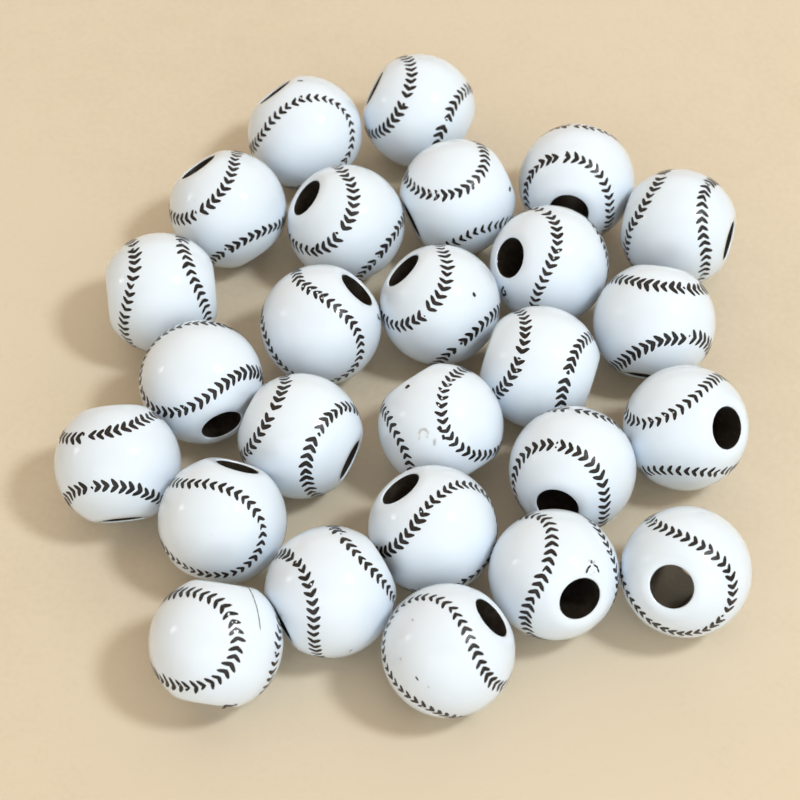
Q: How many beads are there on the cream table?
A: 26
